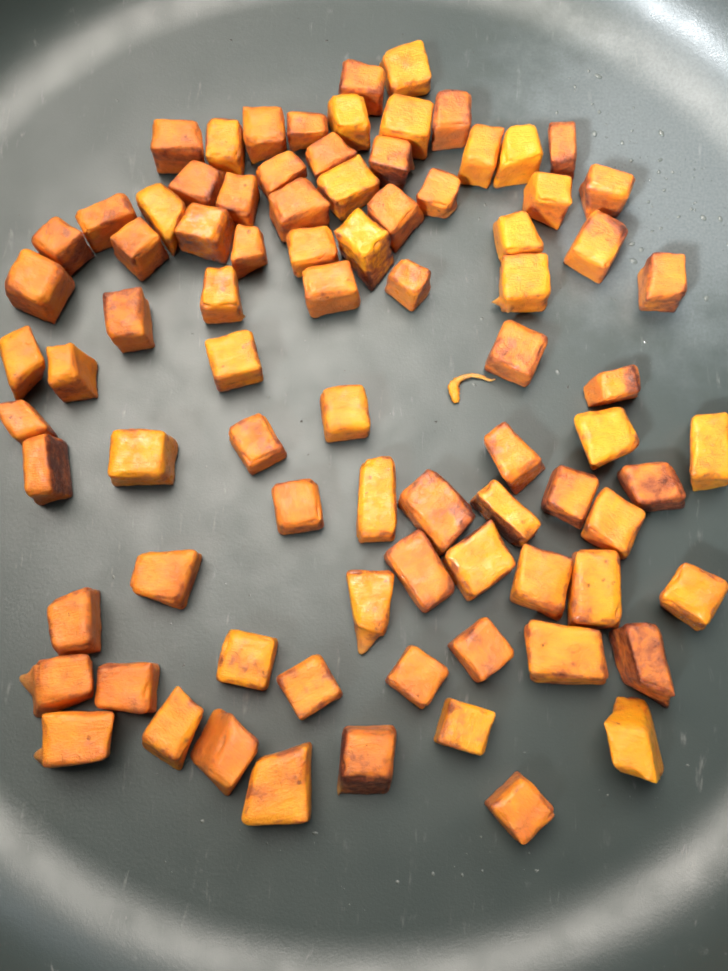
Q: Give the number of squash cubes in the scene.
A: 84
